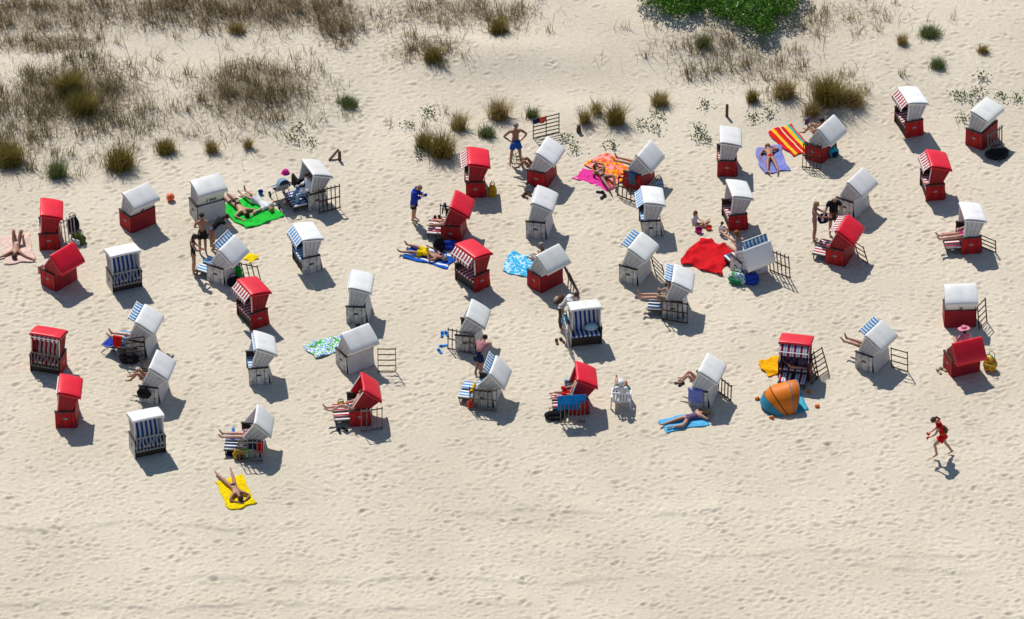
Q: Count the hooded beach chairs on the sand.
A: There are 48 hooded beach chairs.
